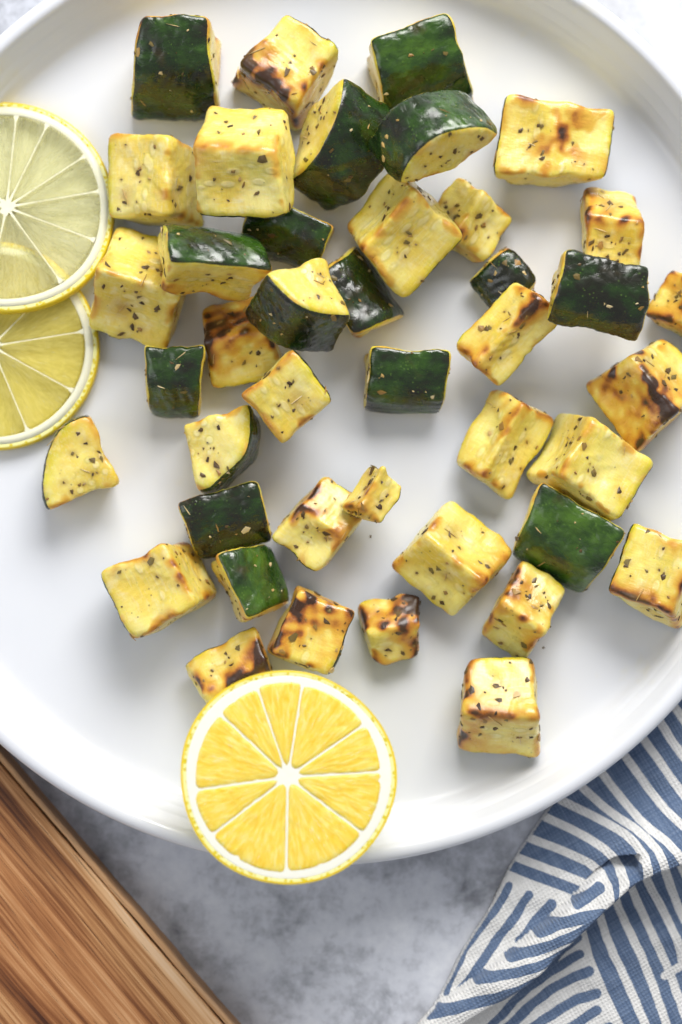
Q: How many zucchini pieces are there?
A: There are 42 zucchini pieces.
